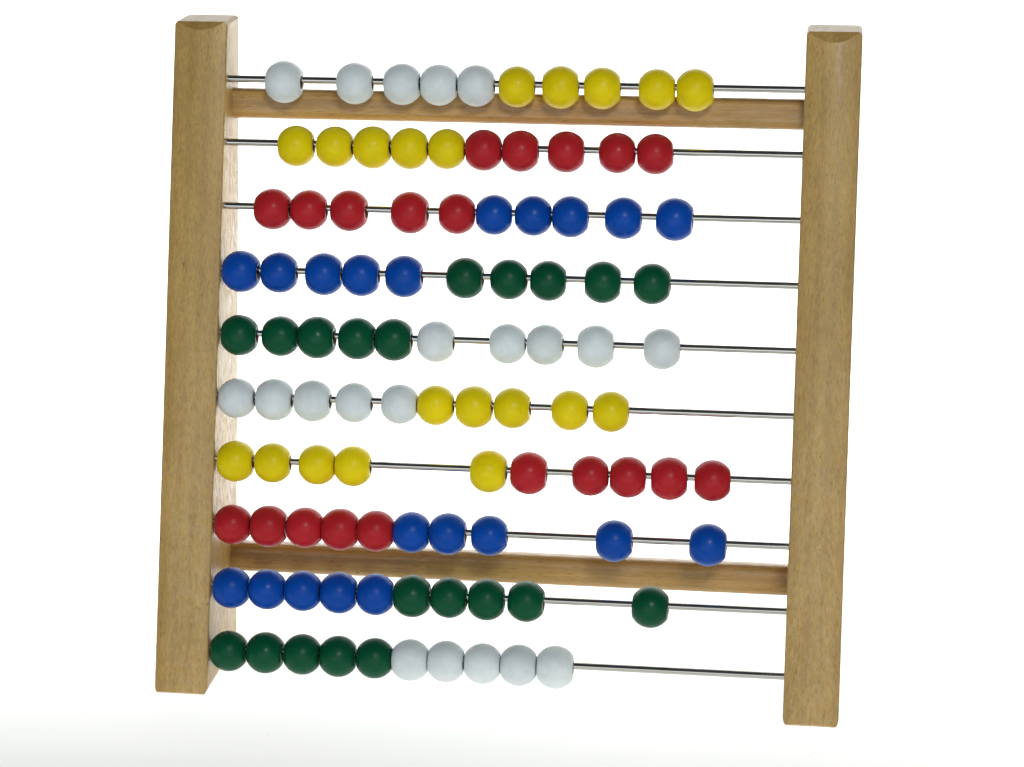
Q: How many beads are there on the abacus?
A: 100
